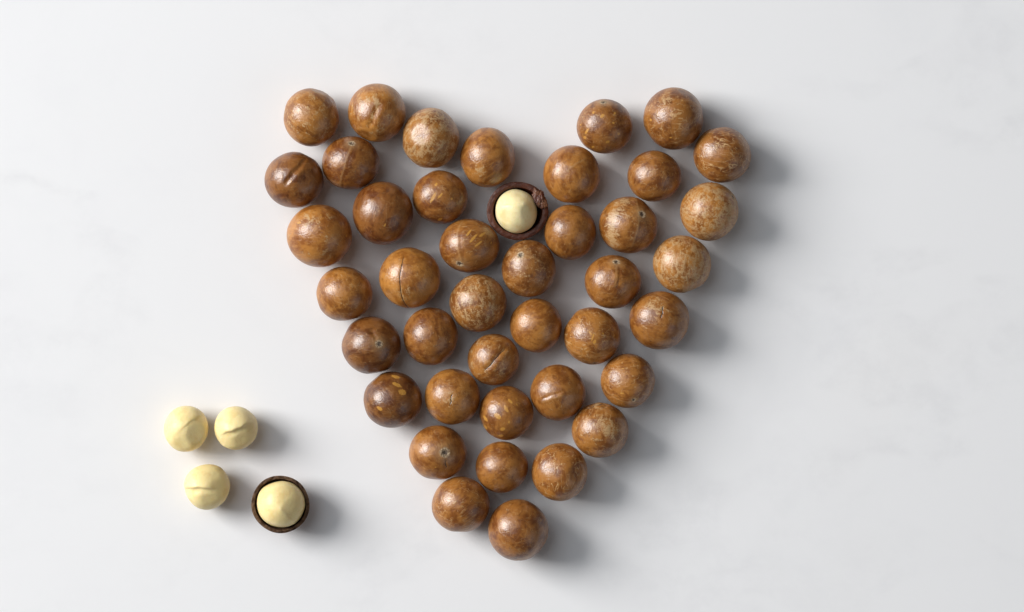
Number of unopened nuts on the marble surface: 41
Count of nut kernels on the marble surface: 5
